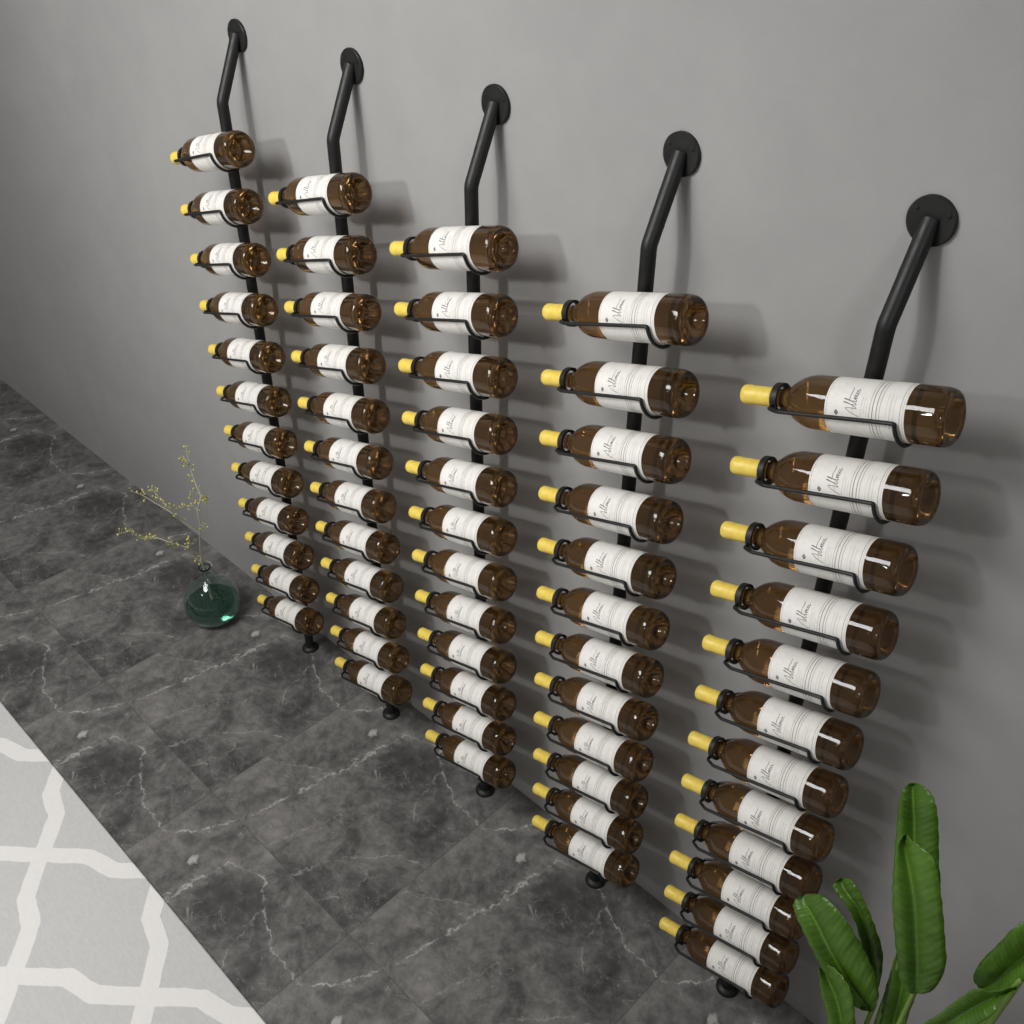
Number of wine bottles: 60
